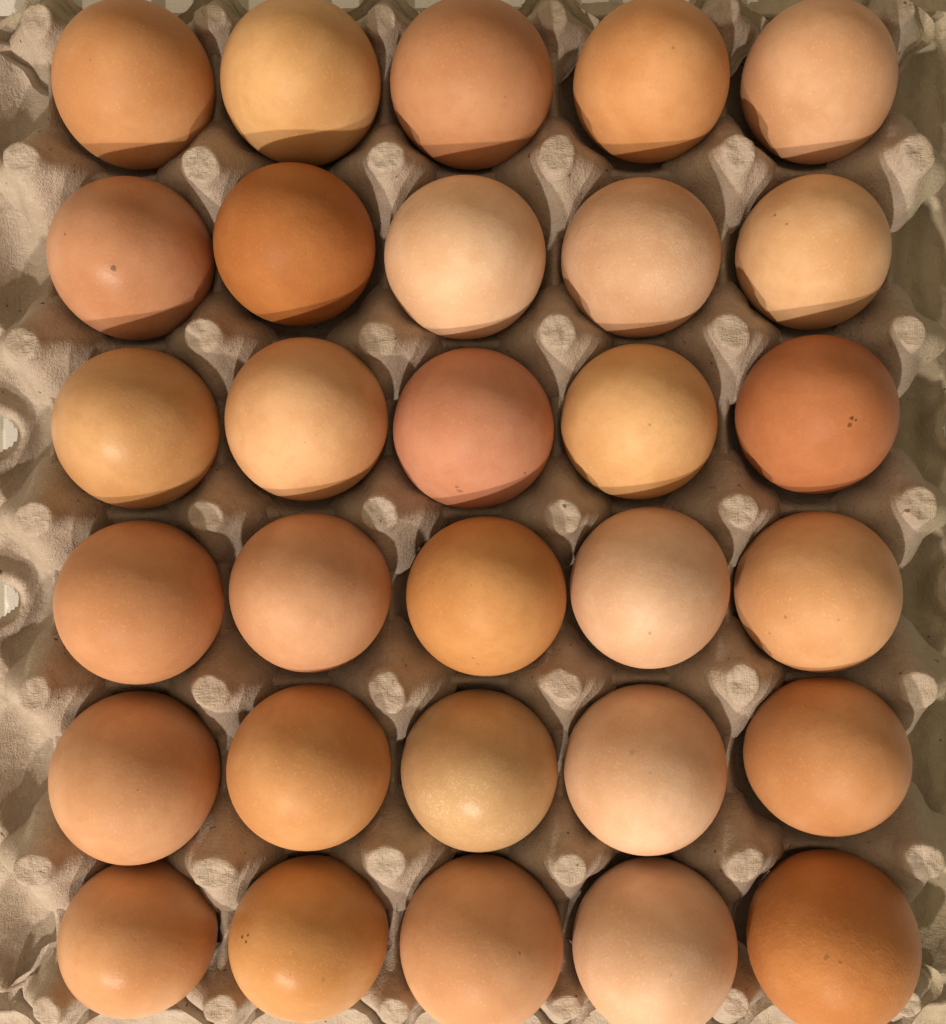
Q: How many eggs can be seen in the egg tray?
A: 30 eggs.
